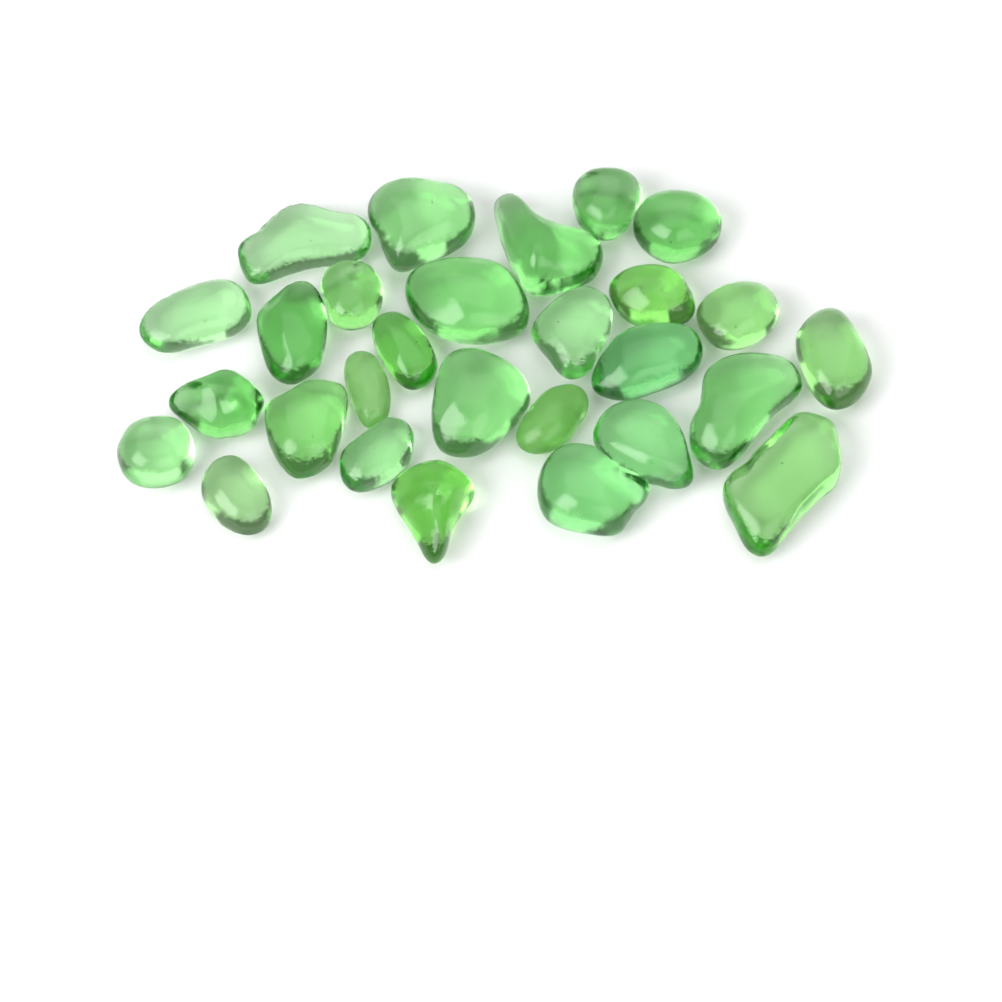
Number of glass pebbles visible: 28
